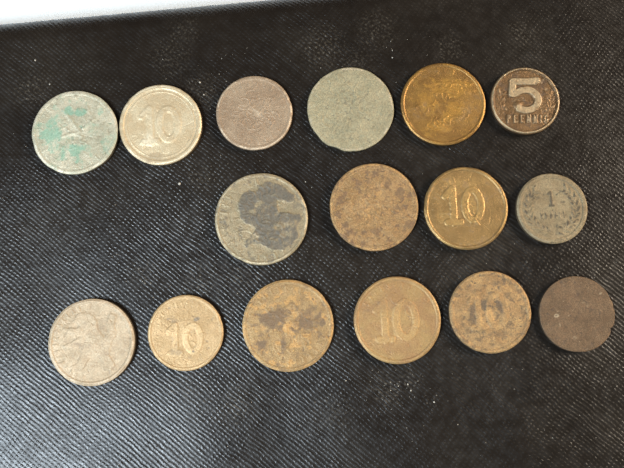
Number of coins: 16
